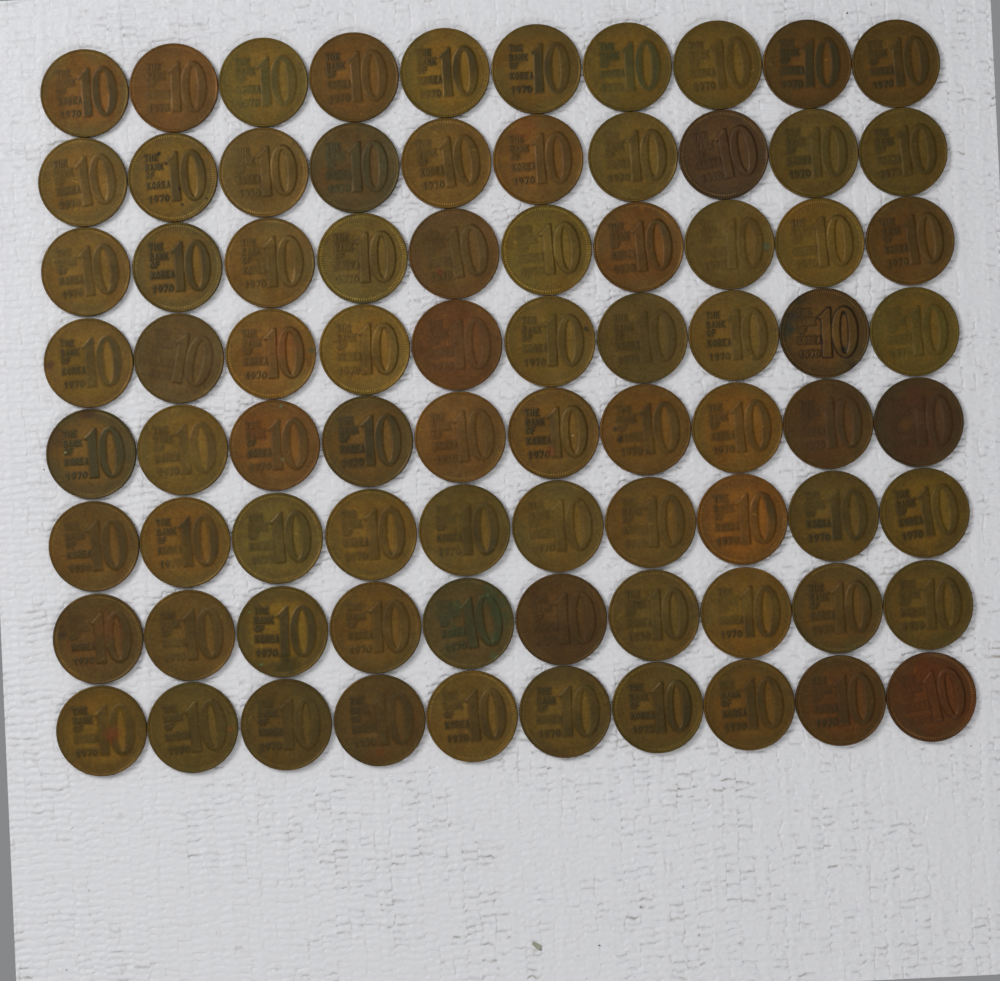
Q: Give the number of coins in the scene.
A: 80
